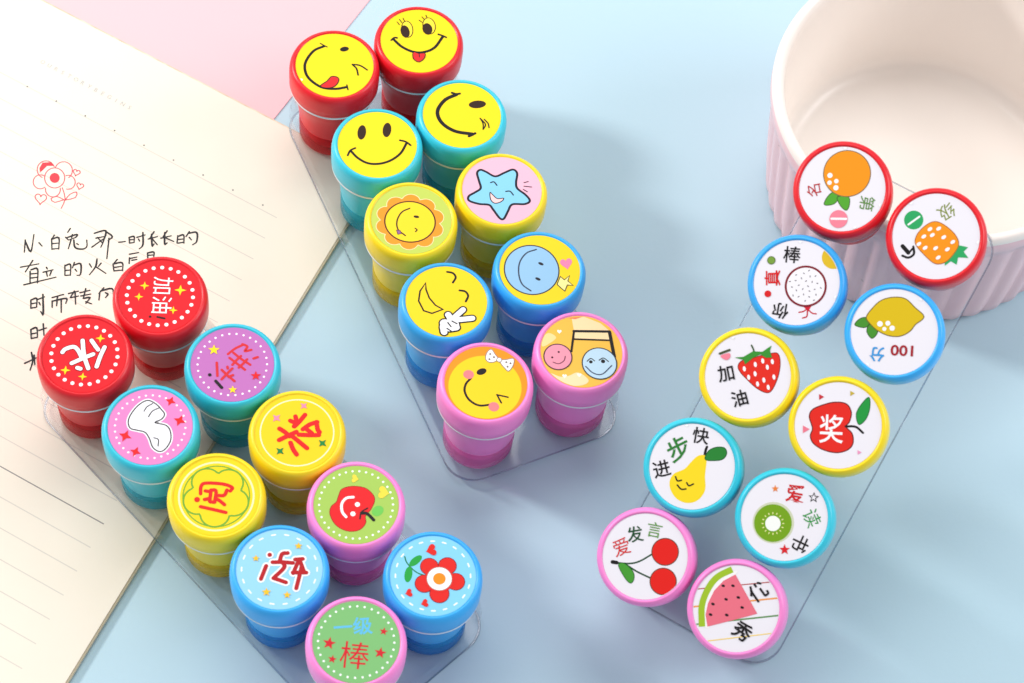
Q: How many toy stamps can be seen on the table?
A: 30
